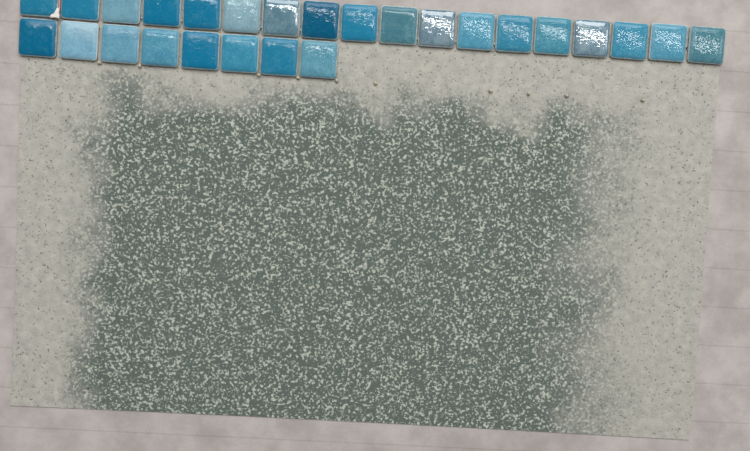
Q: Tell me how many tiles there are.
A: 26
